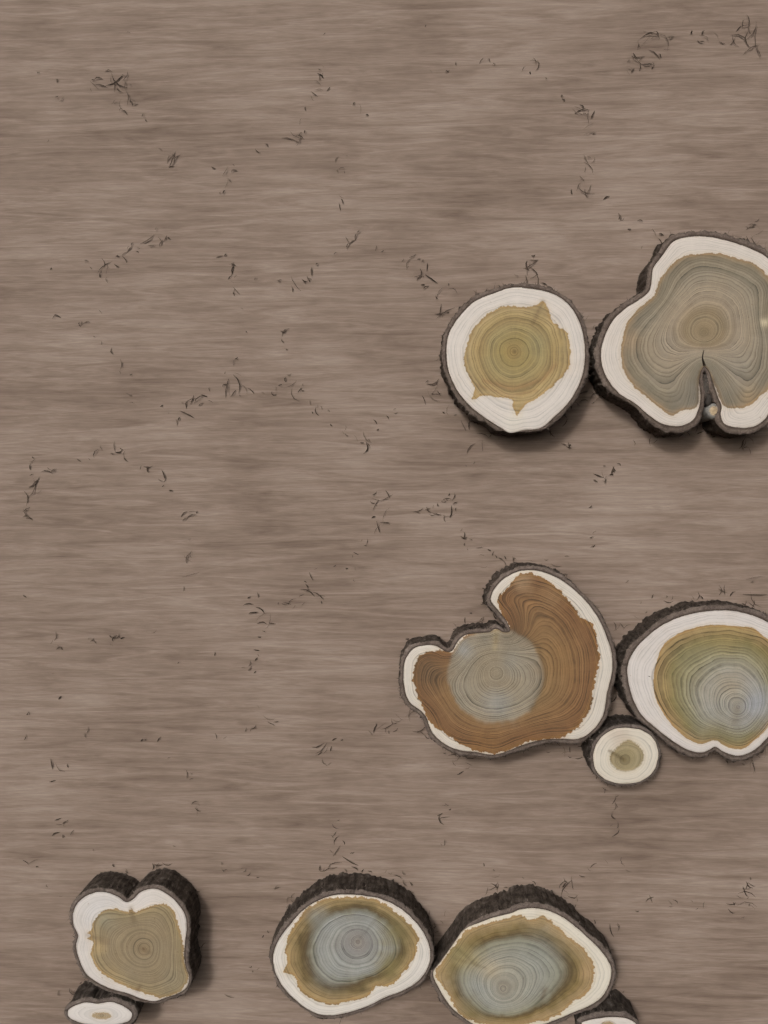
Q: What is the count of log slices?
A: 10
